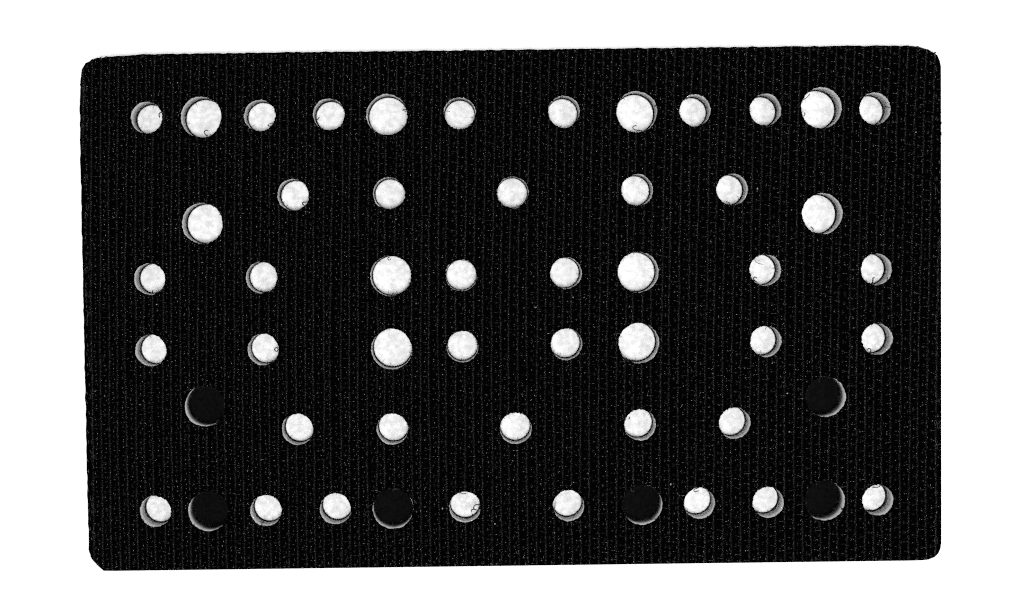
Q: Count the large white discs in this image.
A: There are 10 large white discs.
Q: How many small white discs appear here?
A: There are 38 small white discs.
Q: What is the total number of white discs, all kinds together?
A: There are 48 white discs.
